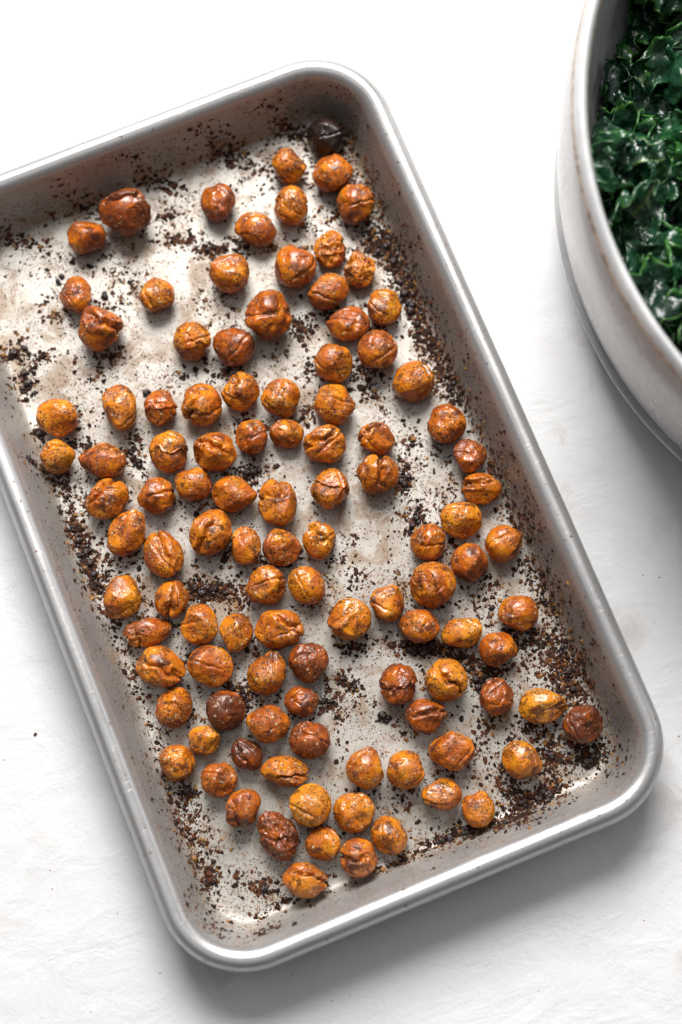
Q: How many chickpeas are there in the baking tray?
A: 109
